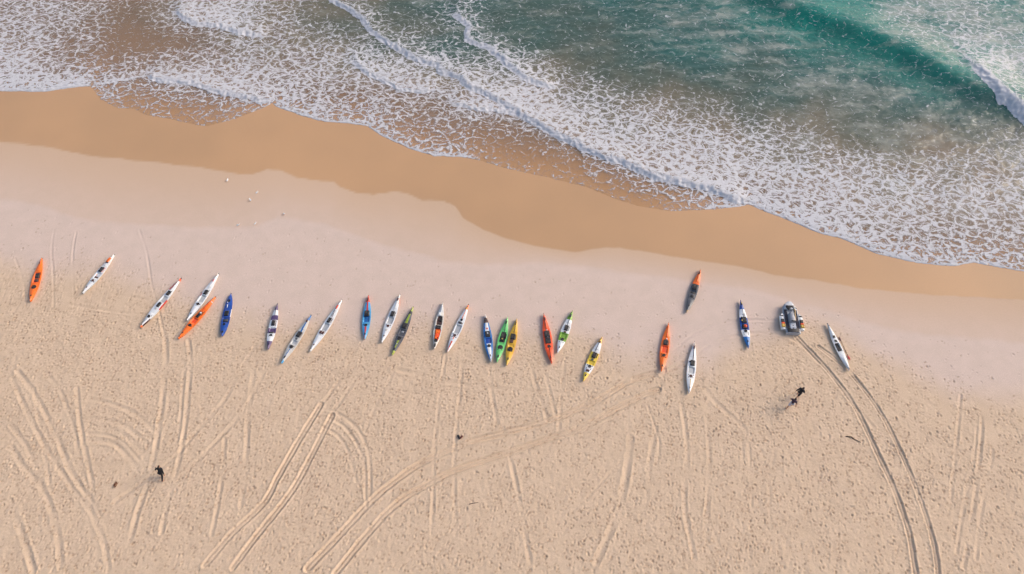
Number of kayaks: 25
